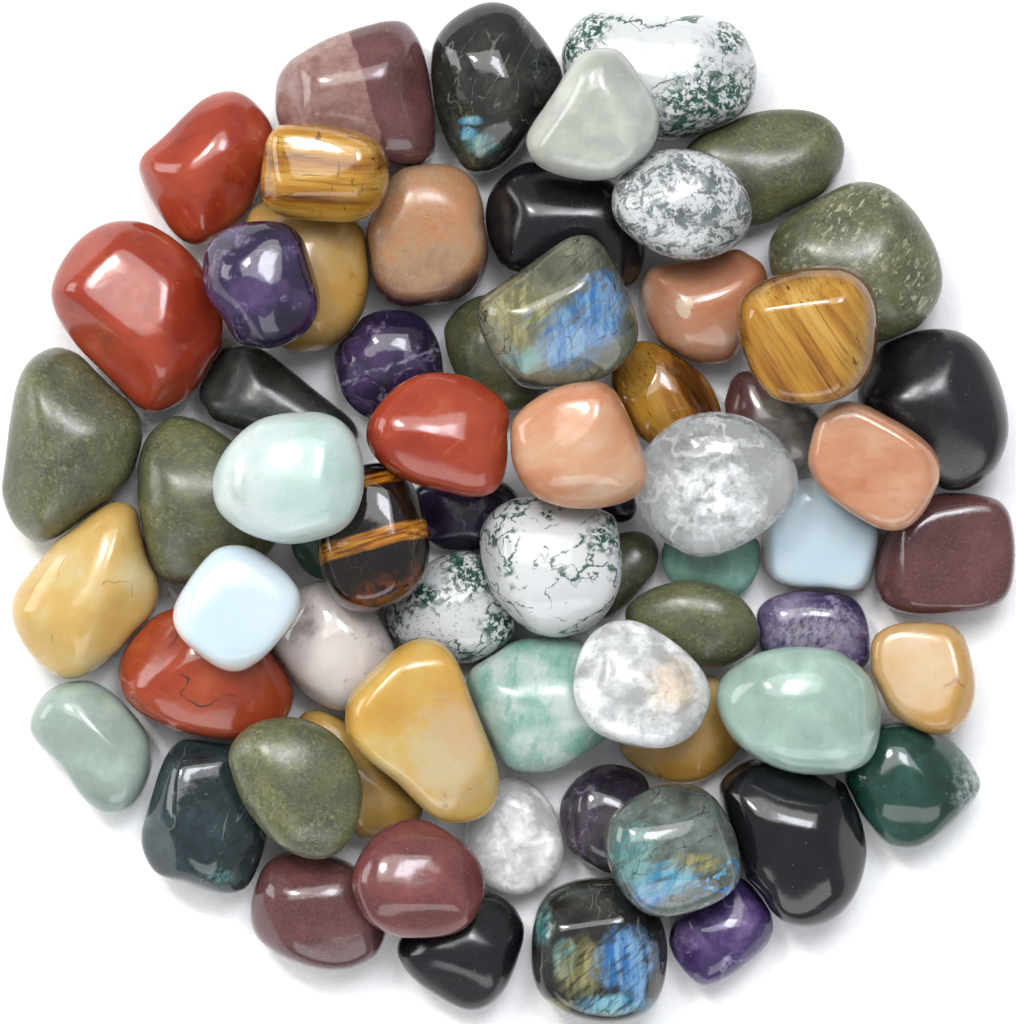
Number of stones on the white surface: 66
